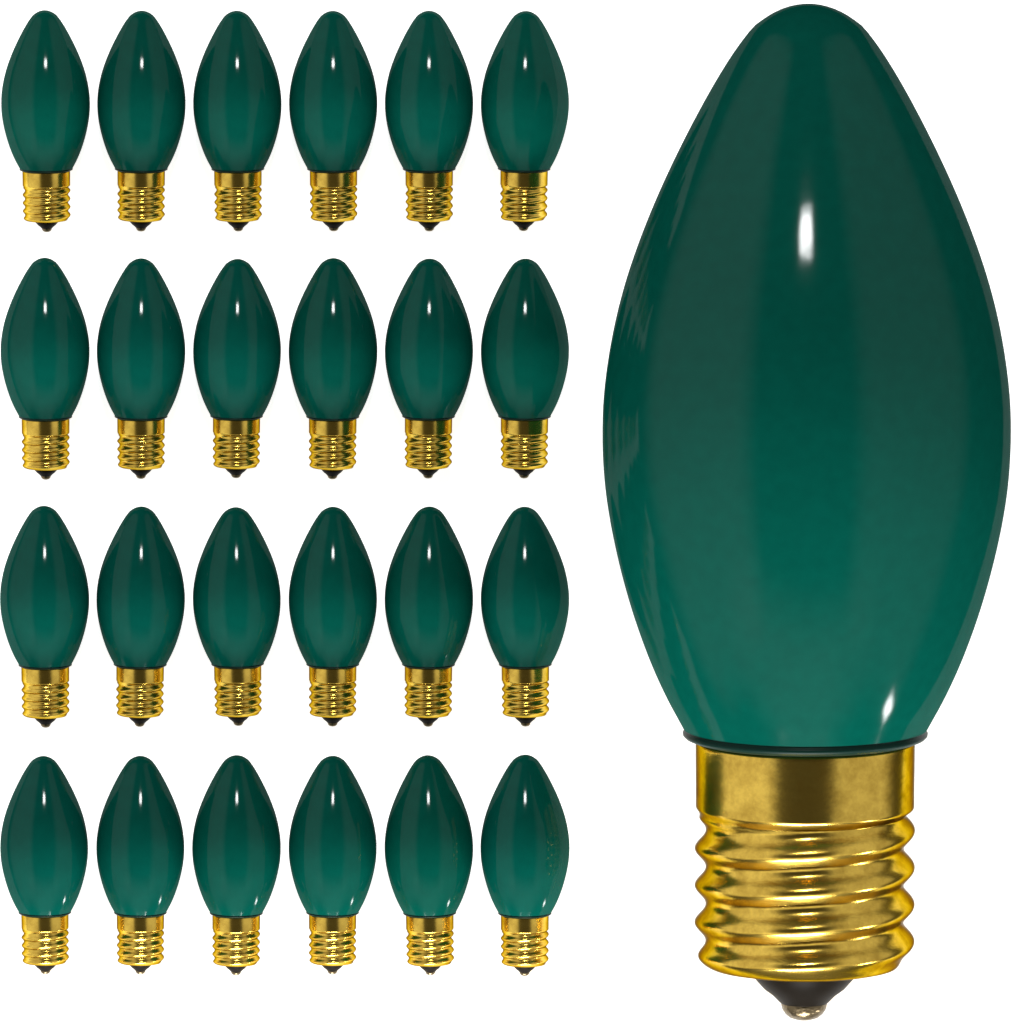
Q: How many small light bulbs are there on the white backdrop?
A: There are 24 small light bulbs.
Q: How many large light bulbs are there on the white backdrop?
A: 1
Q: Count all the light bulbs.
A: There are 25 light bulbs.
